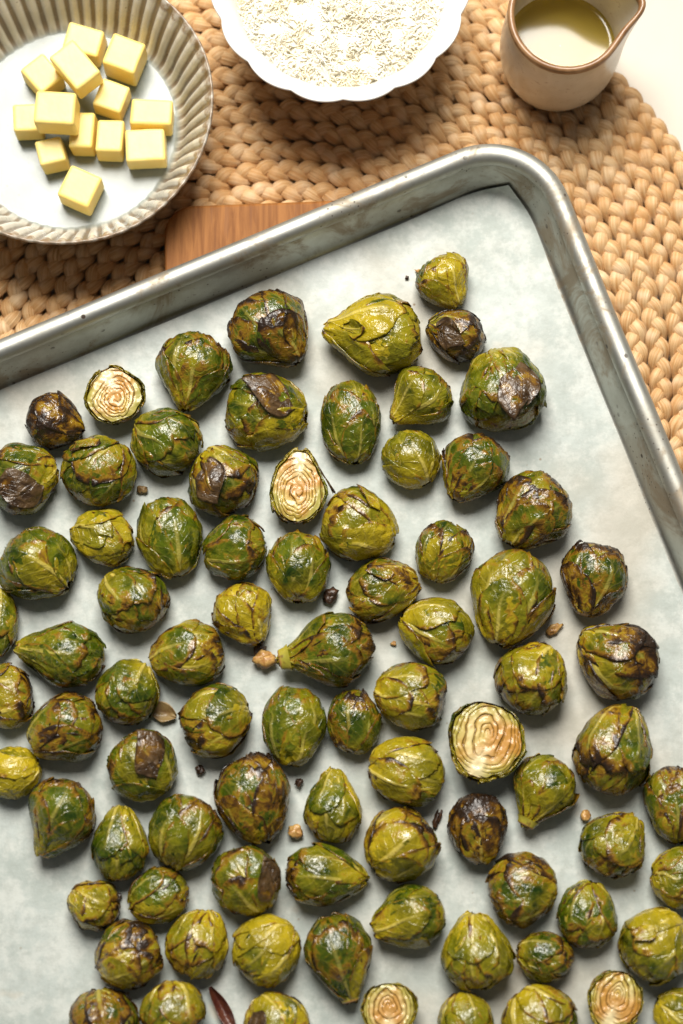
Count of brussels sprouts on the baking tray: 83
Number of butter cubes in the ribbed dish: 13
